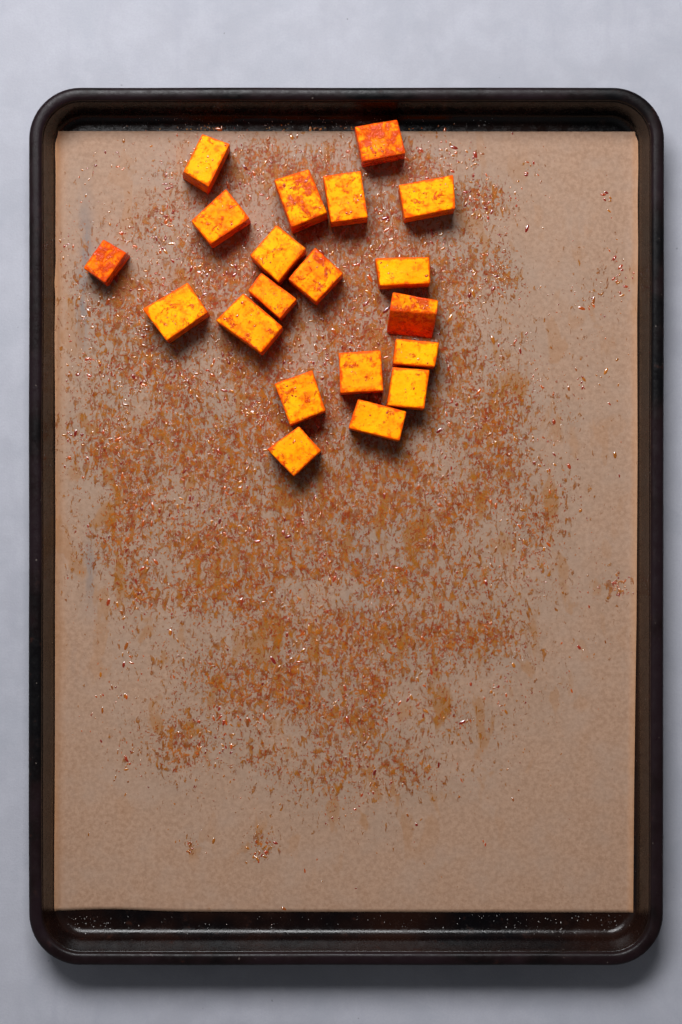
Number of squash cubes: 20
